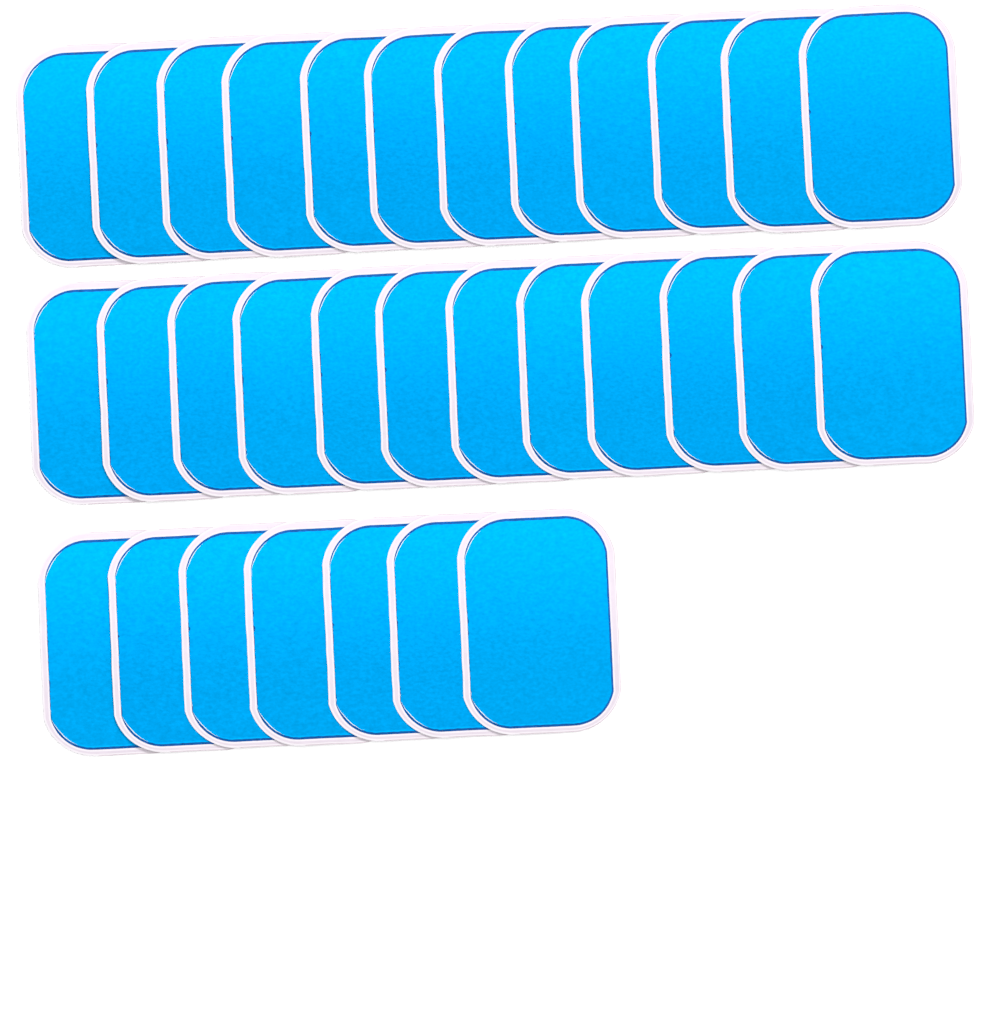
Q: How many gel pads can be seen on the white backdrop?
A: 31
